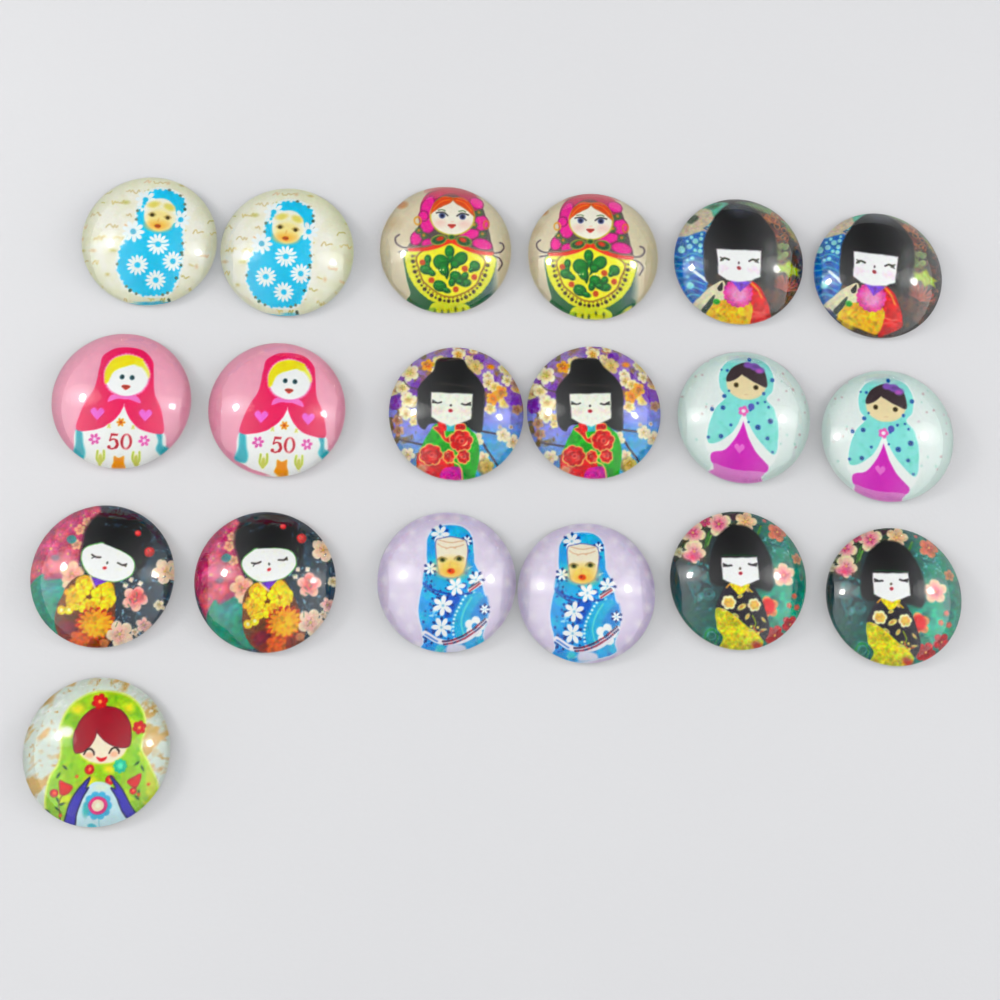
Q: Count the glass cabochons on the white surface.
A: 19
